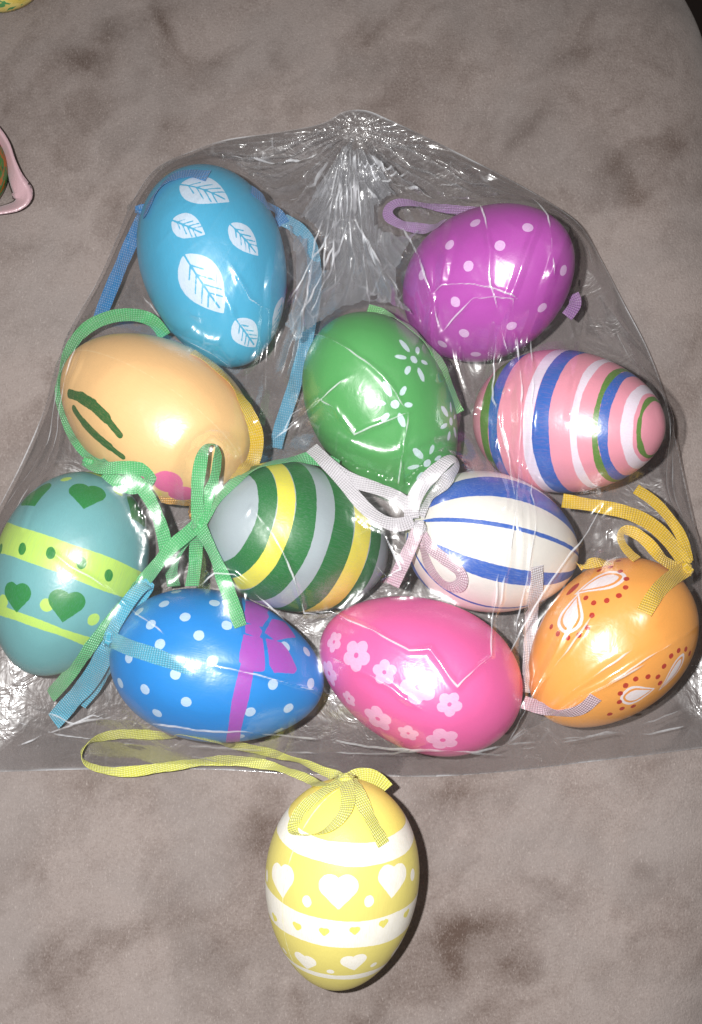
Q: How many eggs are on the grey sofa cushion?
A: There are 12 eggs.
